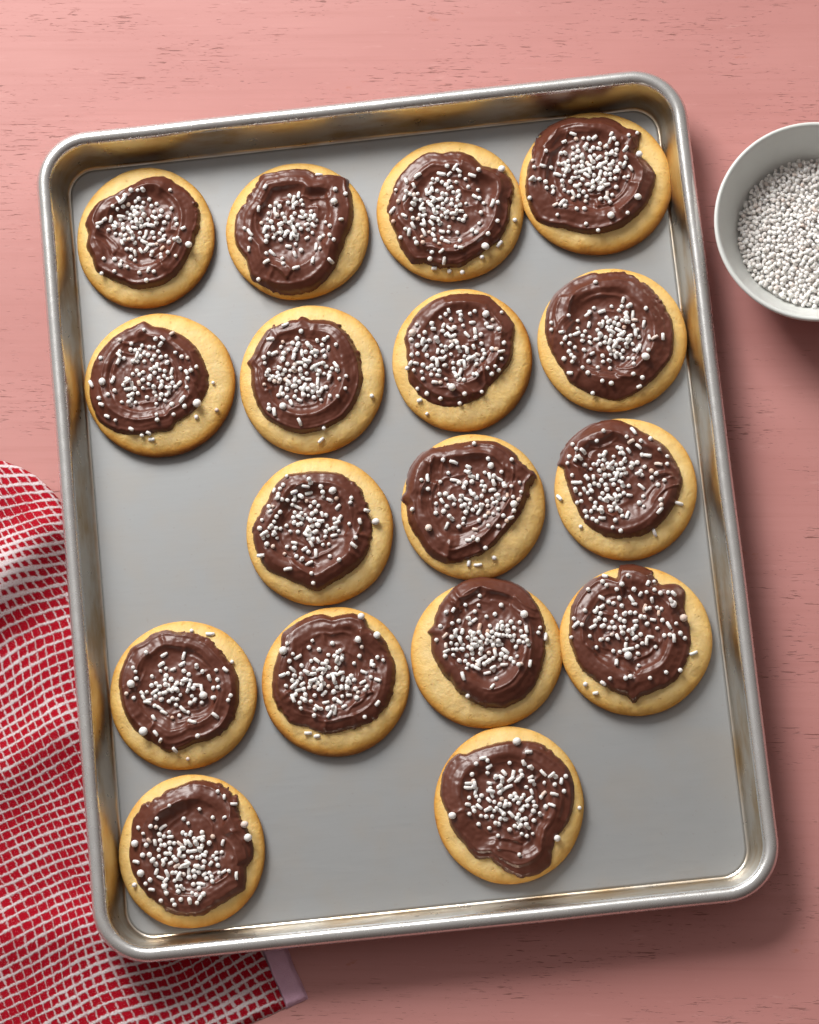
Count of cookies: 17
